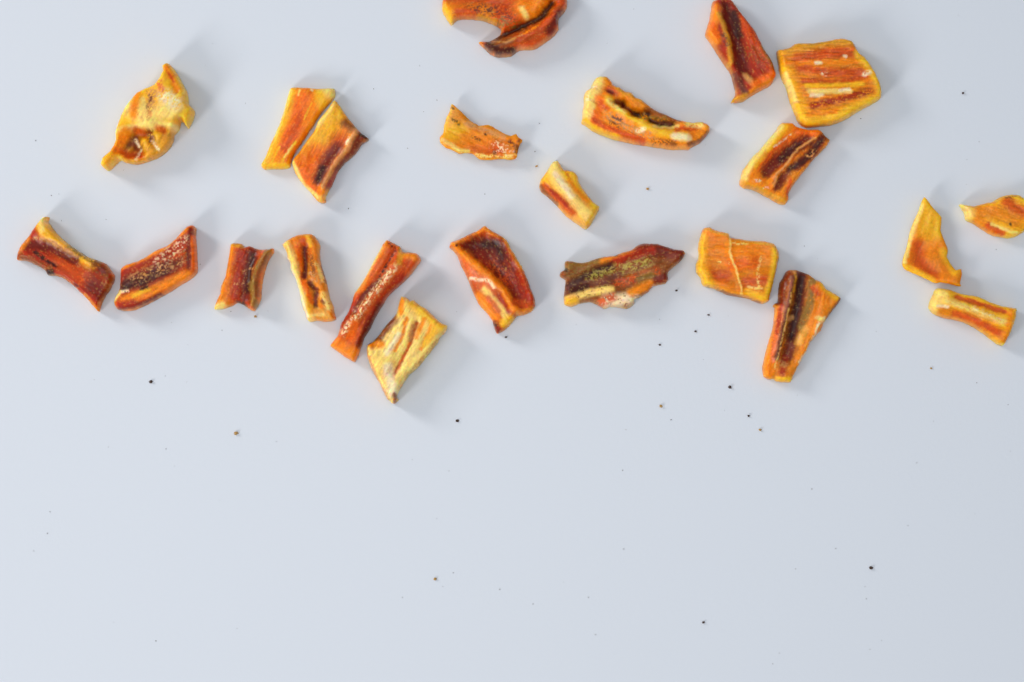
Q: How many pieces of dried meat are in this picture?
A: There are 23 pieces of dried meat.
